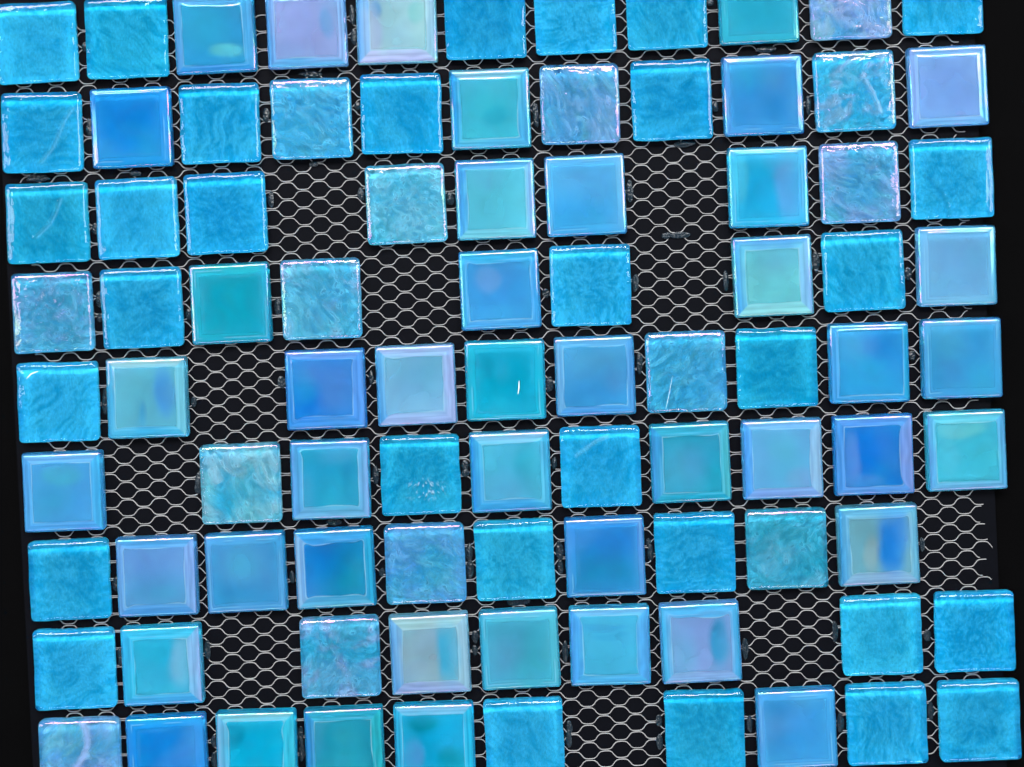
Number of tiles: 89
